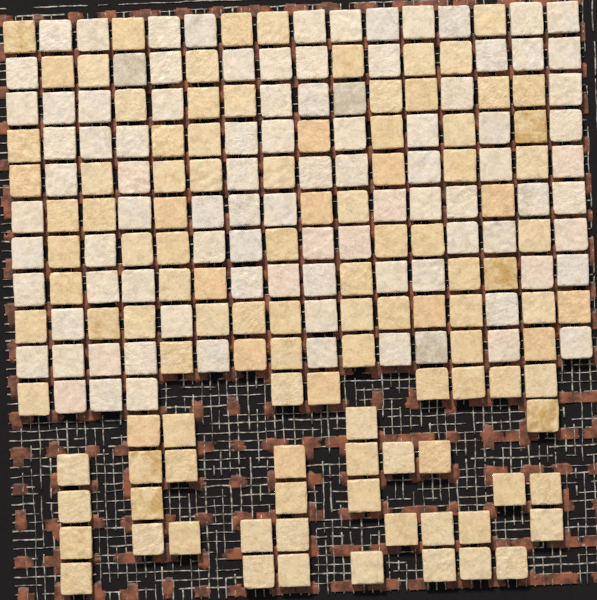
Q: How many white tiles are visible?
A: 93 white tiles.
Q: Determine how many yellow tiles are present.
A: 110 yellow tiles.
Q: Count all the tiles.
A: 203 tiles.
